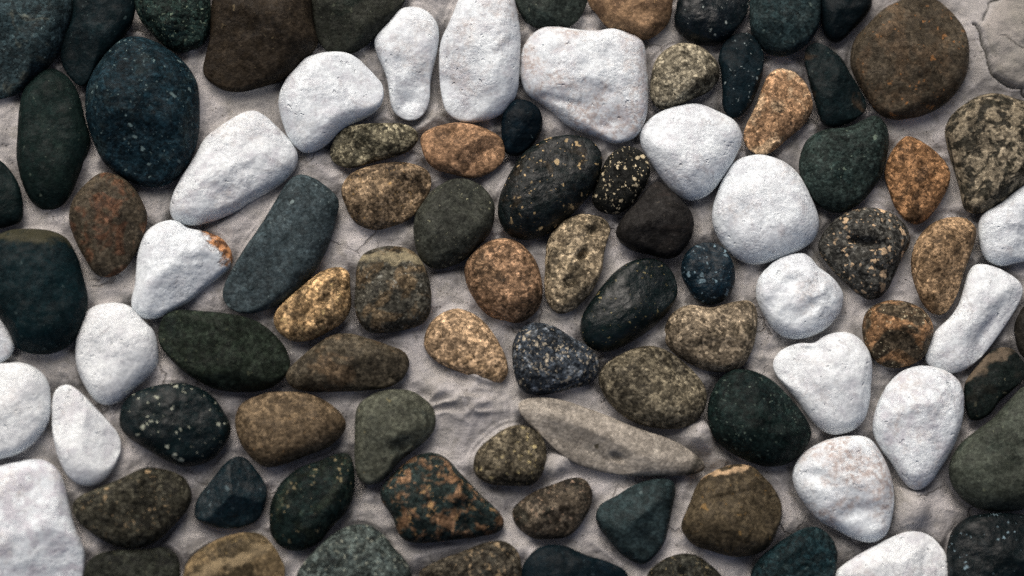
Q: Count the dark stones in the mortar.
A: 71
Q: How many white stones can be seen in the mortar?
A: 20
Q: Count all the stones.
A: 91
